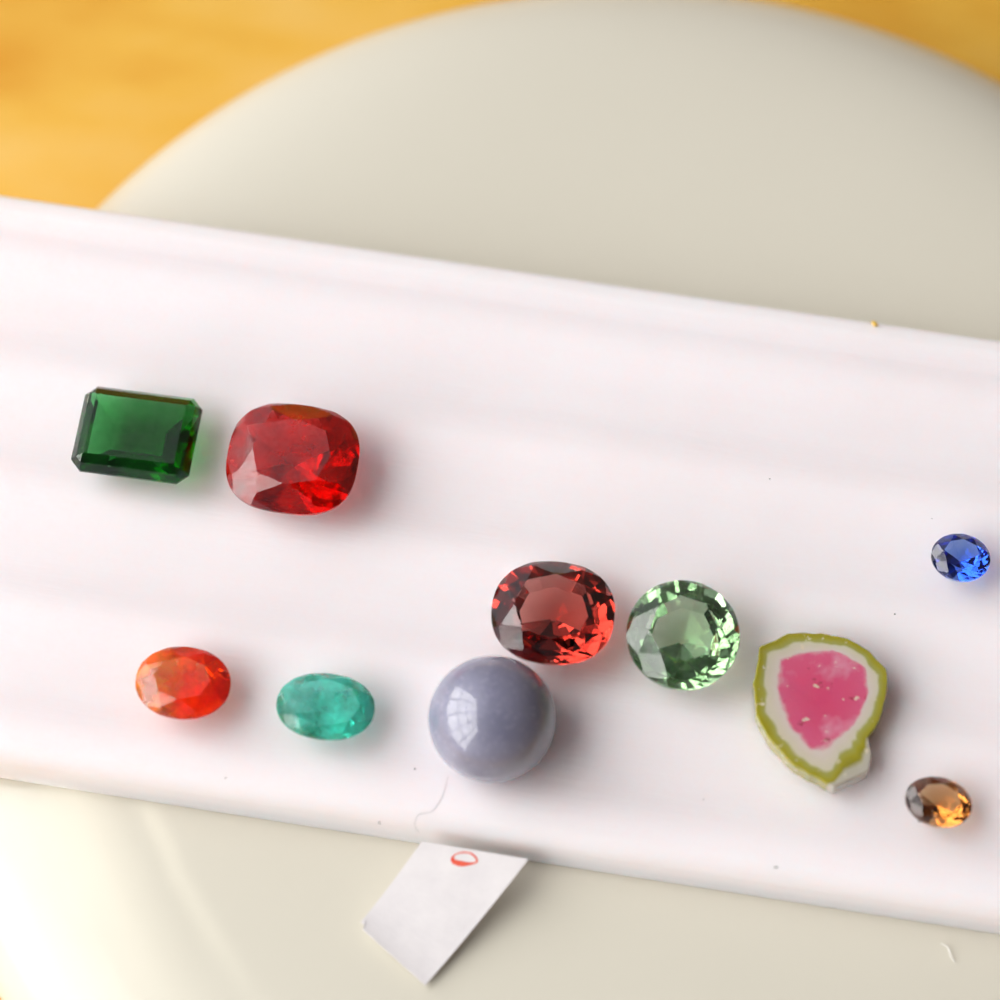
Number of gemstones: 10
